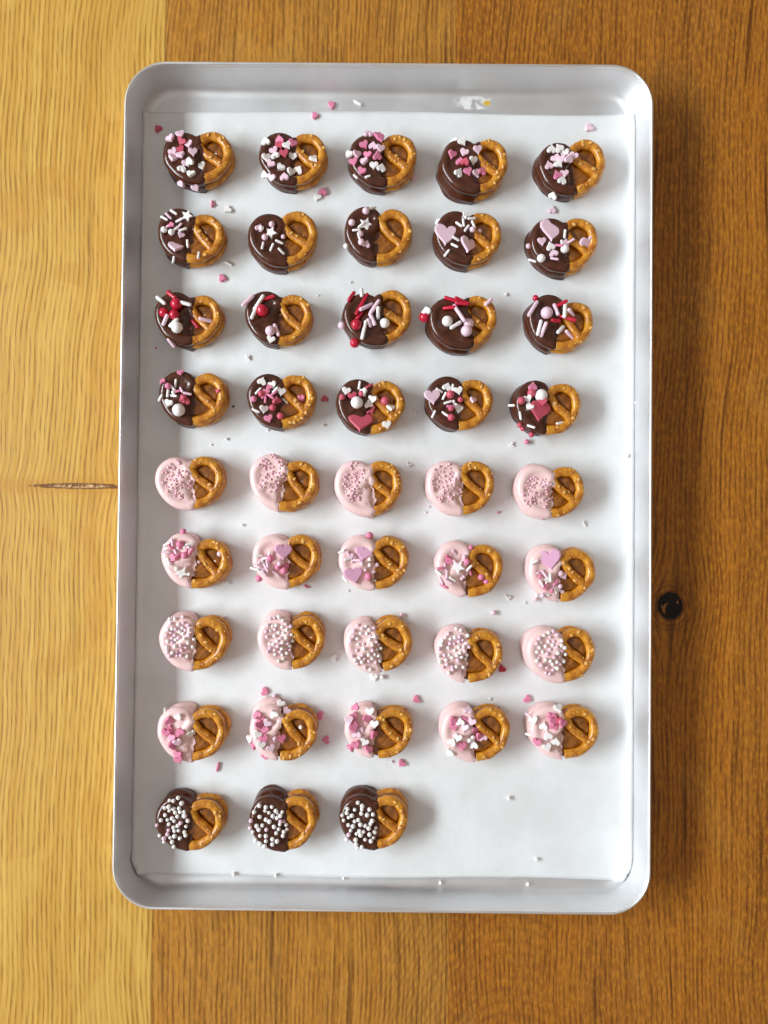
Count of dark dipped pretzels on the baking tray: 23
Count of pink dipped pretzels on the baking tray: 20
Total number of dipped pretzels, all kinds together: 43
